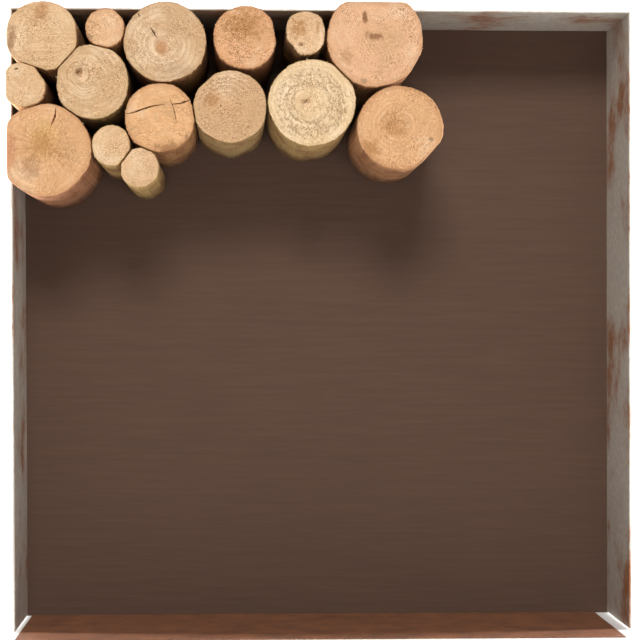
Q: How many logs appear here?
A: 15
